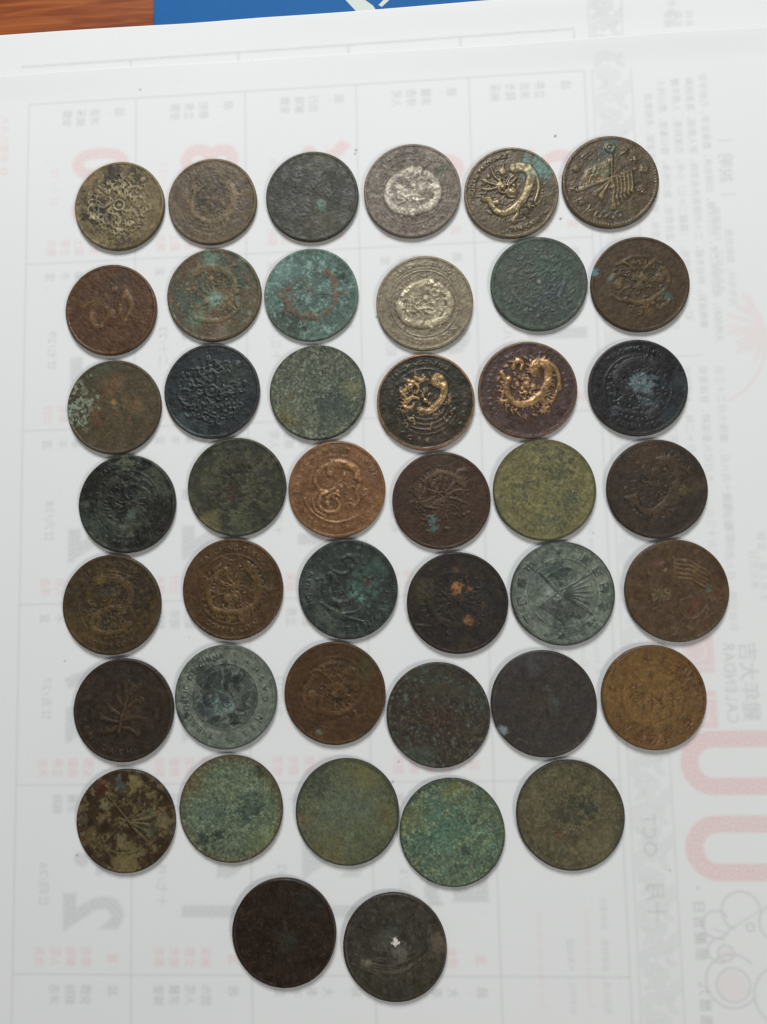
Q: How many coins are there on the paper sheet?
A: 43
